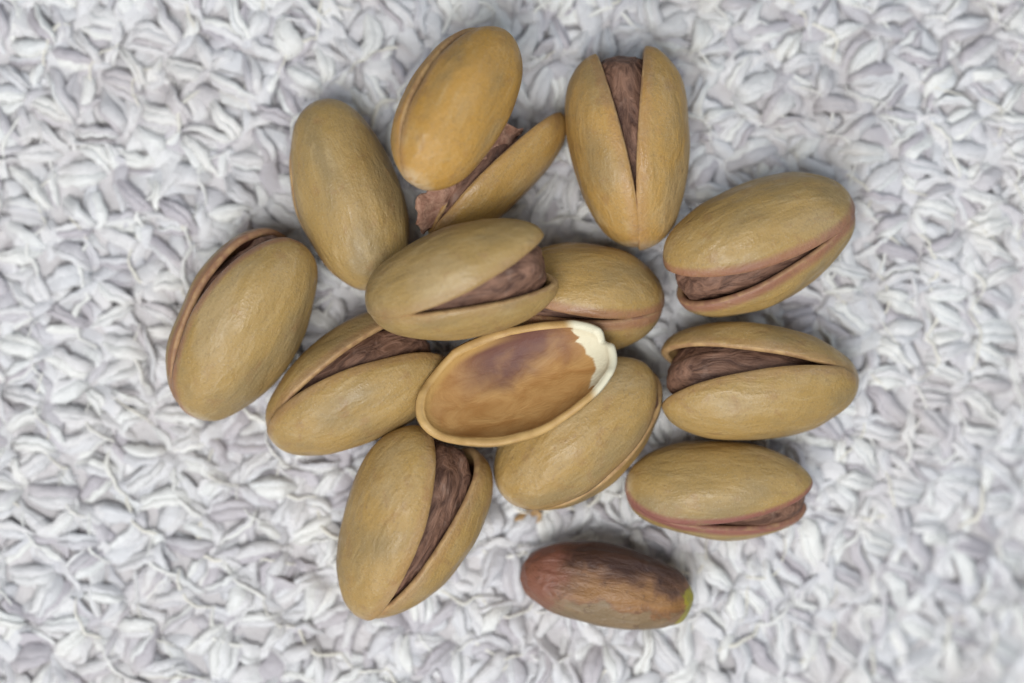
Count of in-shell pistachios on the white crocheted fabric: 13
